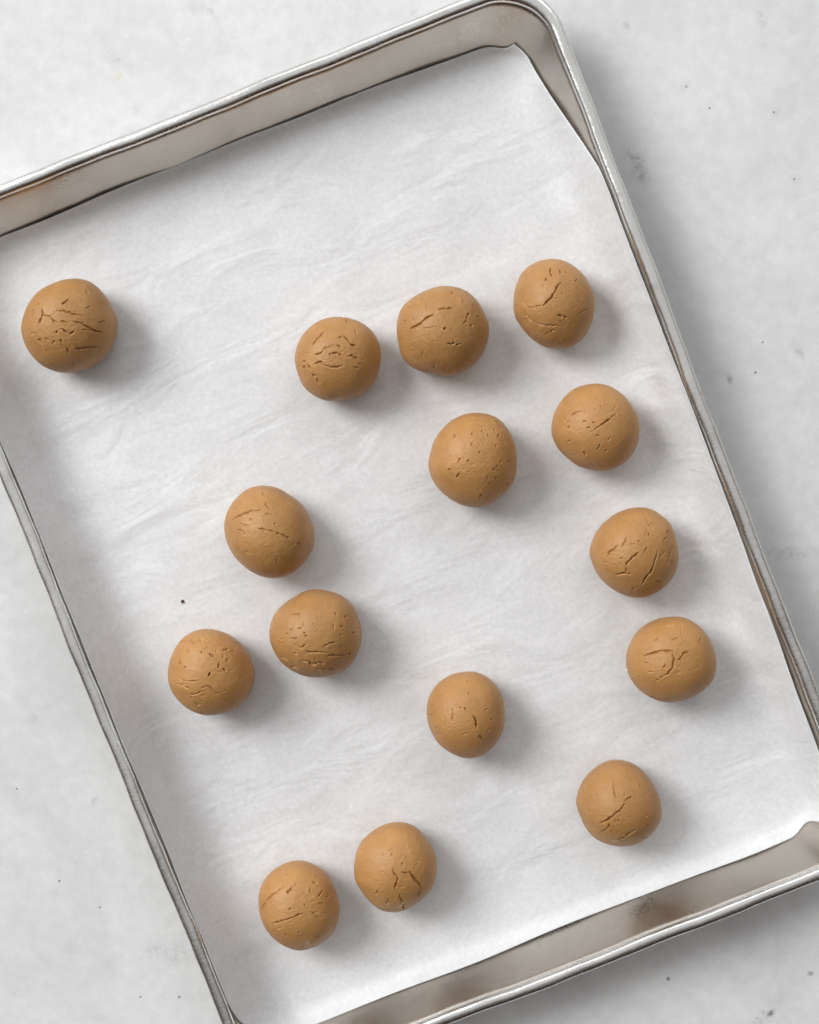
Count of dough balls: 15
